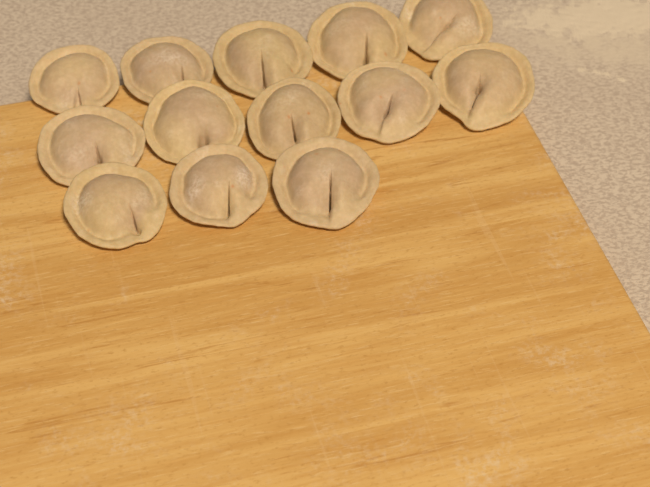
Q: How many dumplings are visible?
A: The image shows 13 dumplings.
